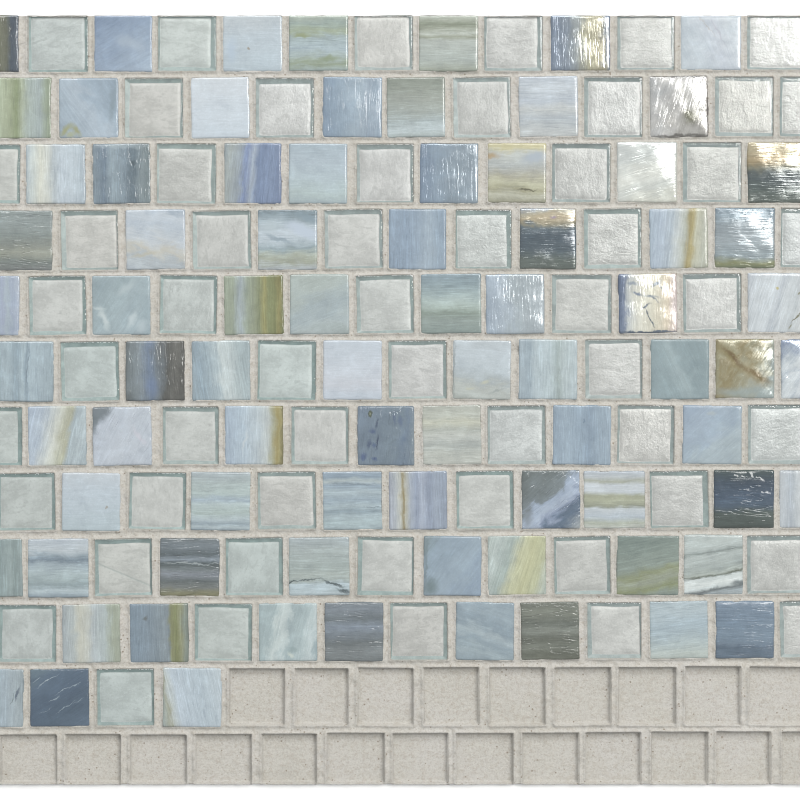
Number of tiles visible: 134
